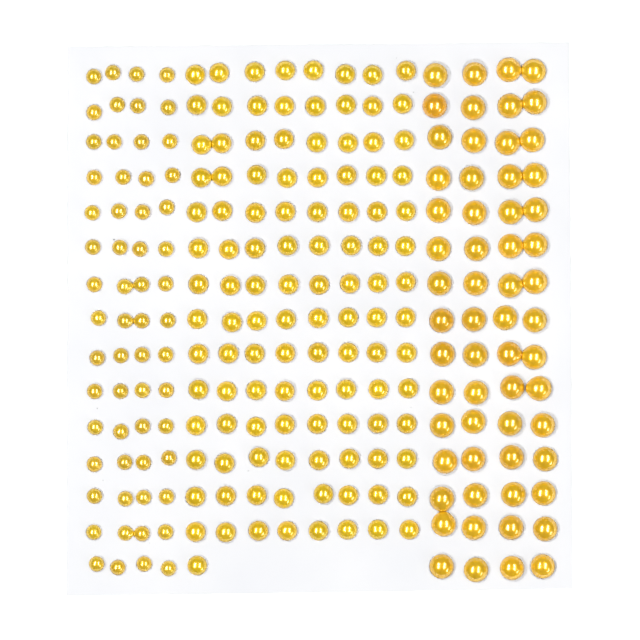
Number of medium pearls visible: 113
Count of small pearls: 60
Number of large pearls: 60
